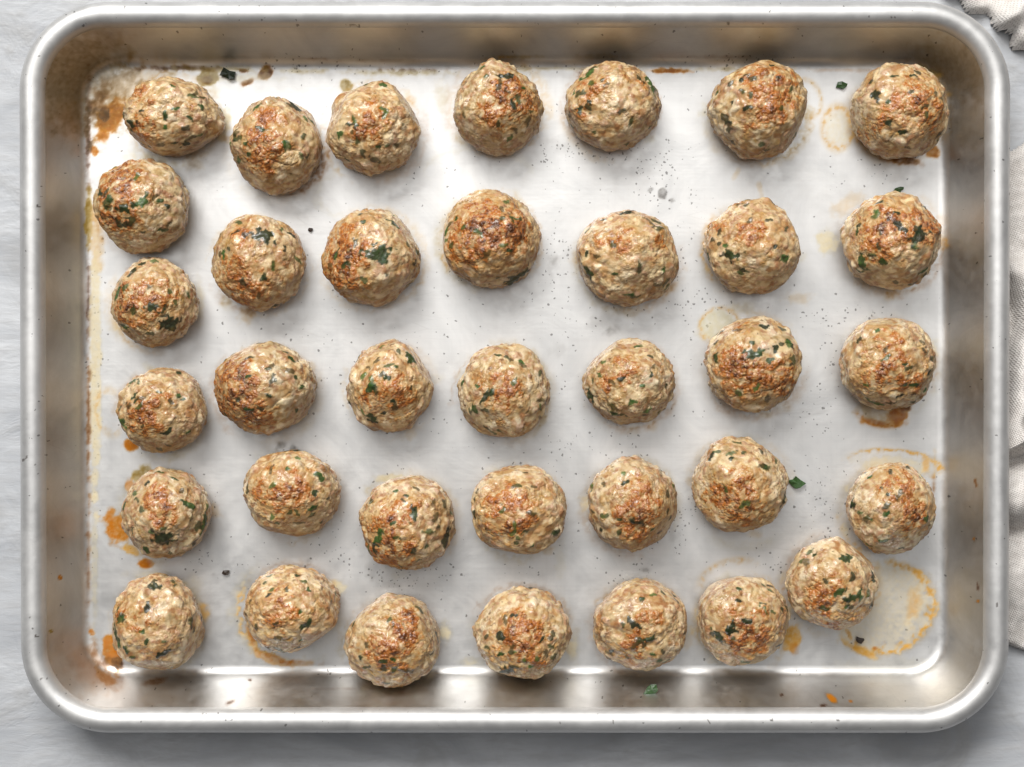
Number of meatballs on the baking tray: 36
